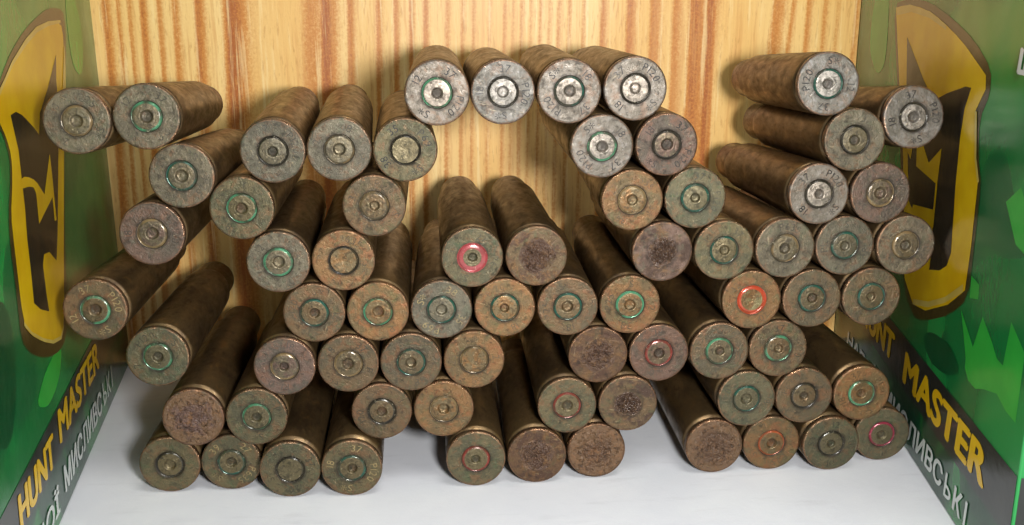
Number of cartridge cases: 70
